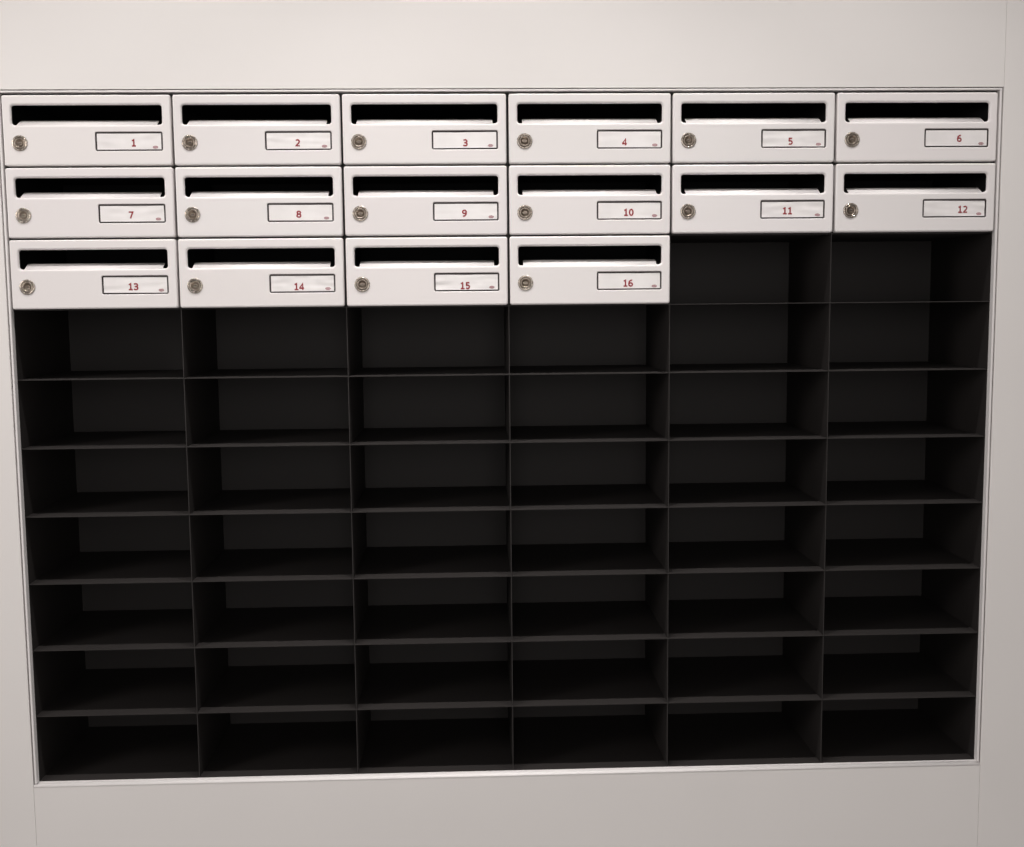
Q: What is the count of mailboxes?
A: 16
